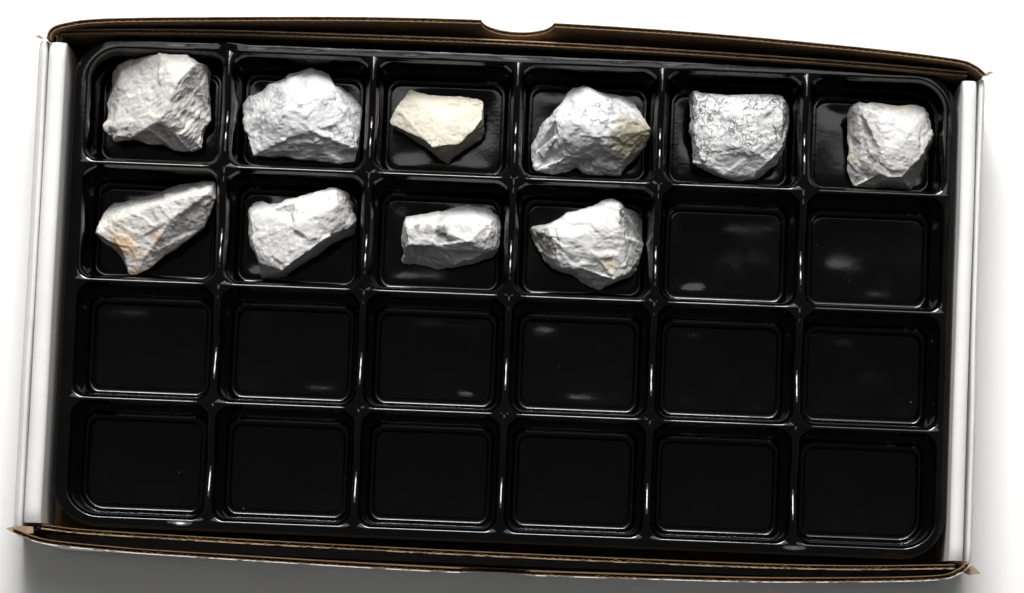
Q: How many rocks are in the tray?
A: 10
